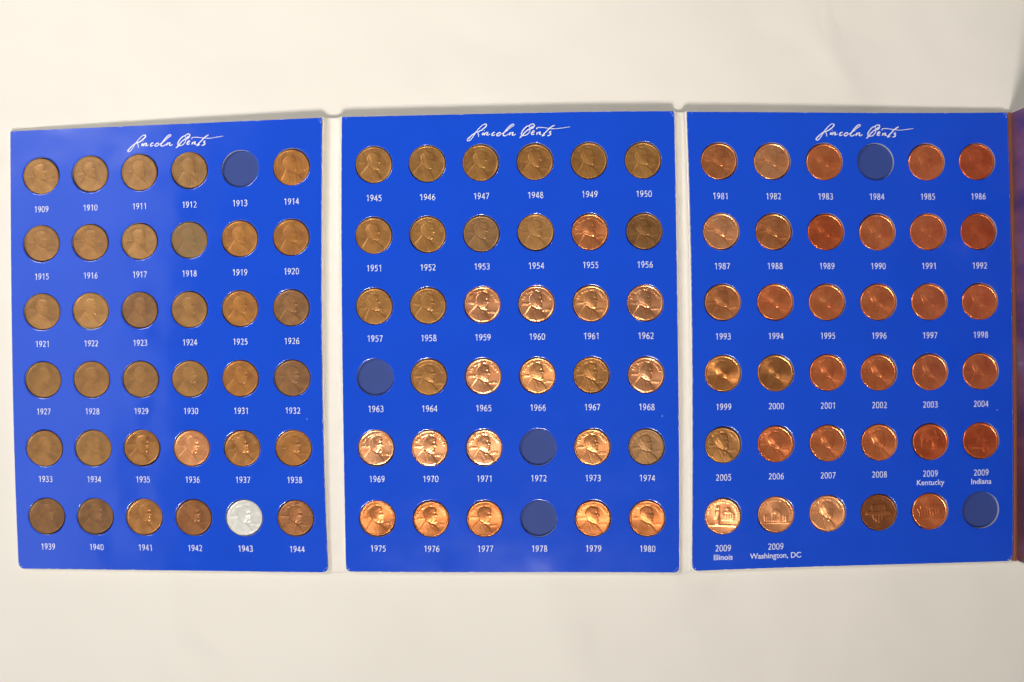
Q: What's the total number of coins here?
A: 102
